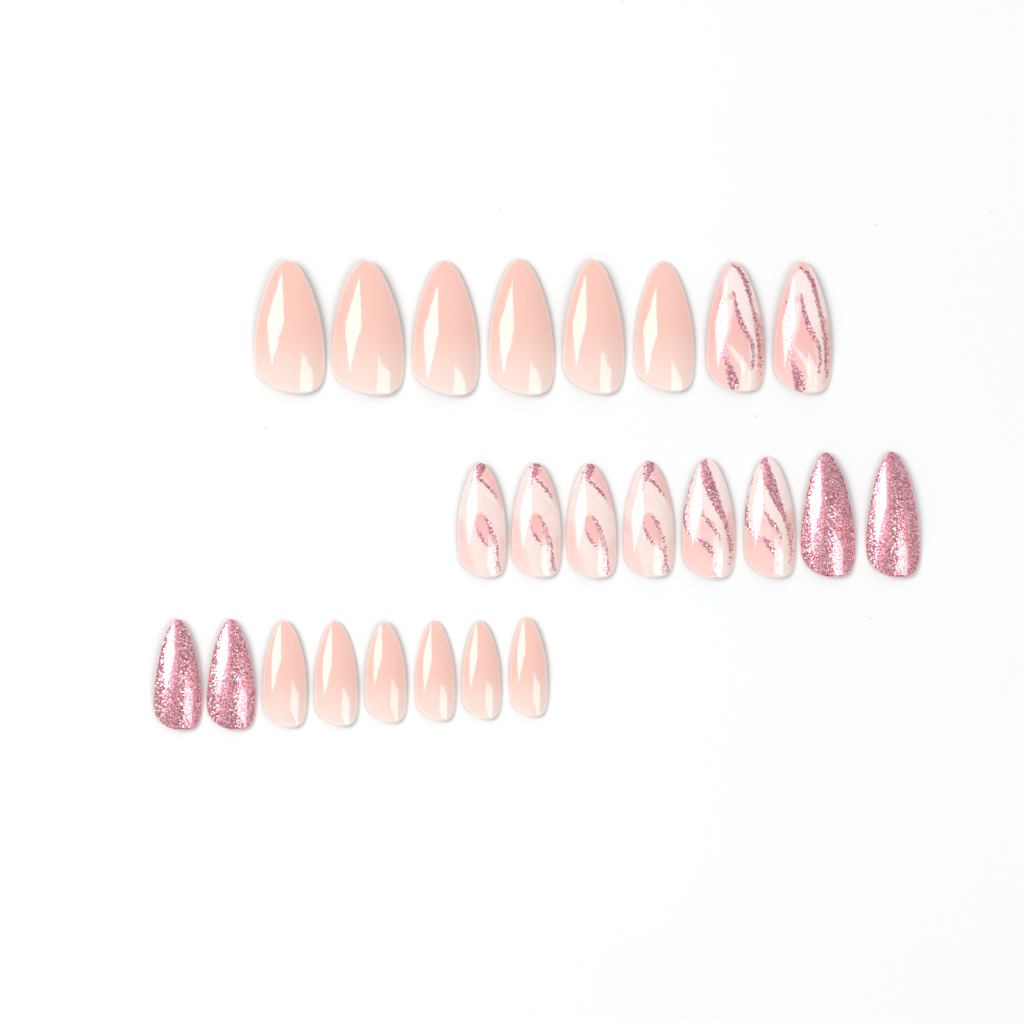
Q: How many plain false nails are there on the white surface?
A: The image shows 12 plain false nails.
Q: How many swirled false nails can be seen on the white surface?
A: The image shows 8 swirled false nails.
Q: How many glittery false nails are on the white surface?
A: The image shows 4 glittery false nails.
